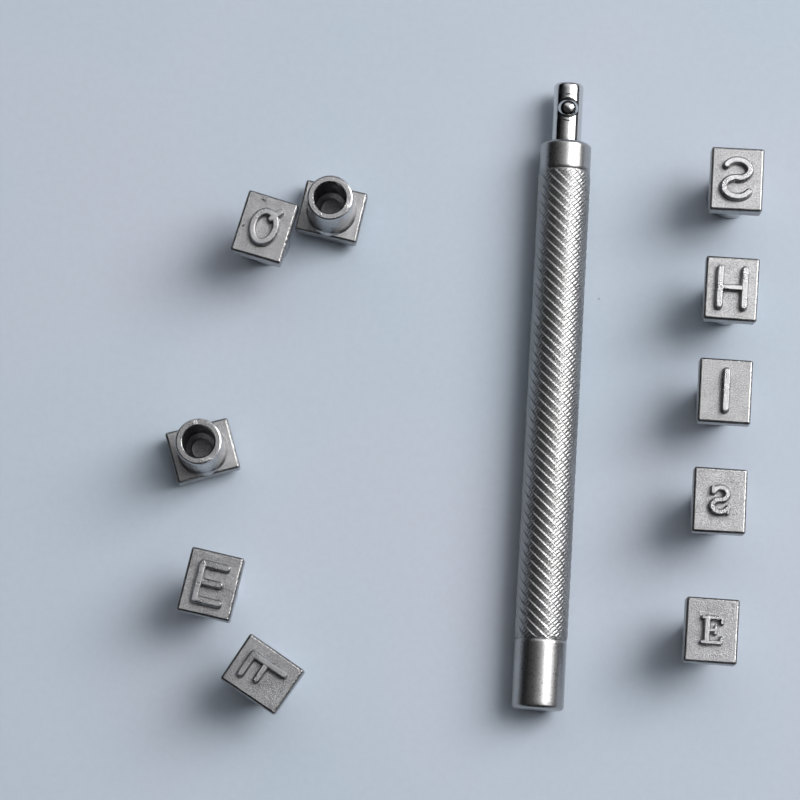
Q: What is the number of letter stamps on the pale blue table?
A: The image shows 10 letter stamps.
